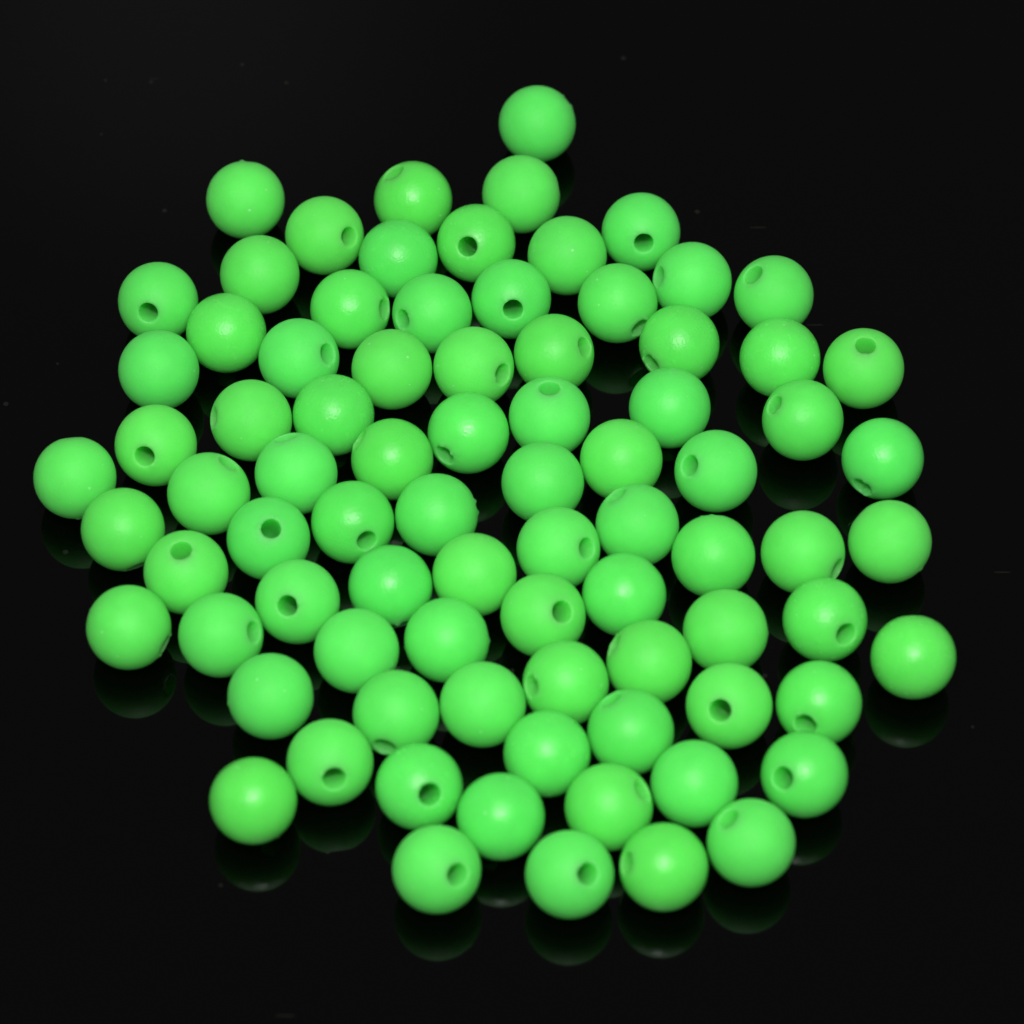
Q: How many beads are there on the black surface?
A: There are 83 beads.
